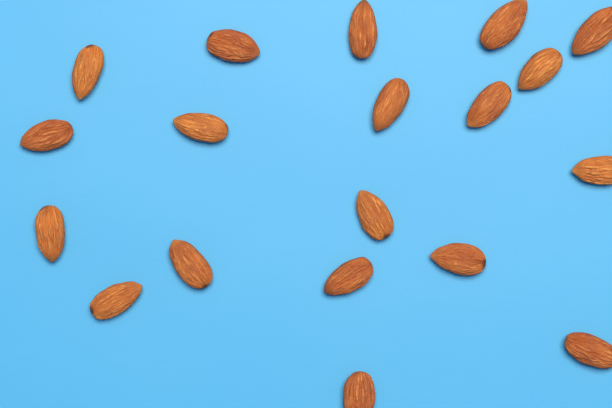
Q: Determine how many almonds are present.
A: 19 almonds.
